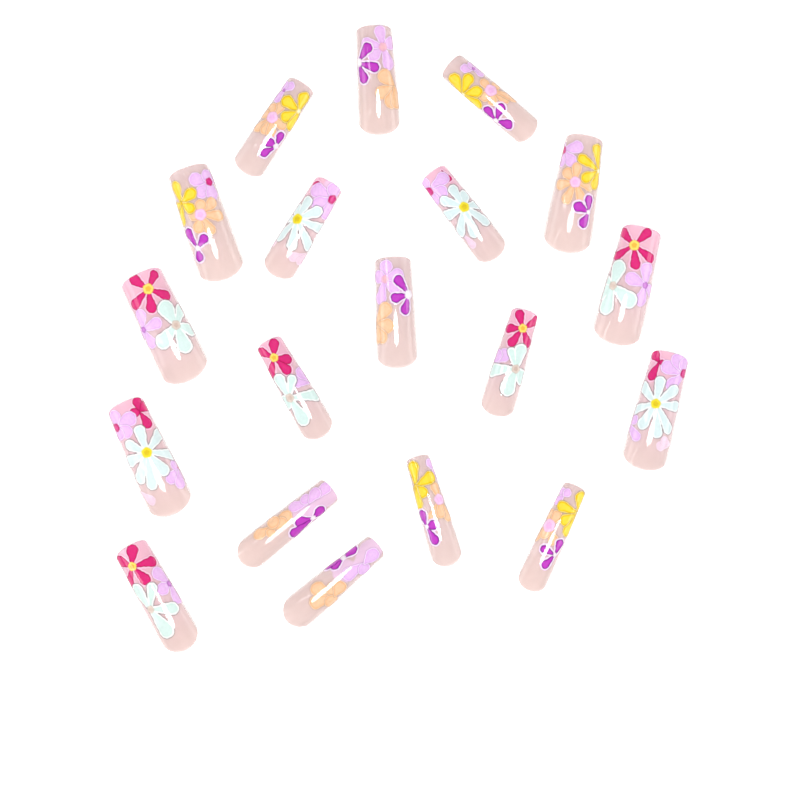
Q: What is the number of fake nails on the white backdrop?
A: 19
